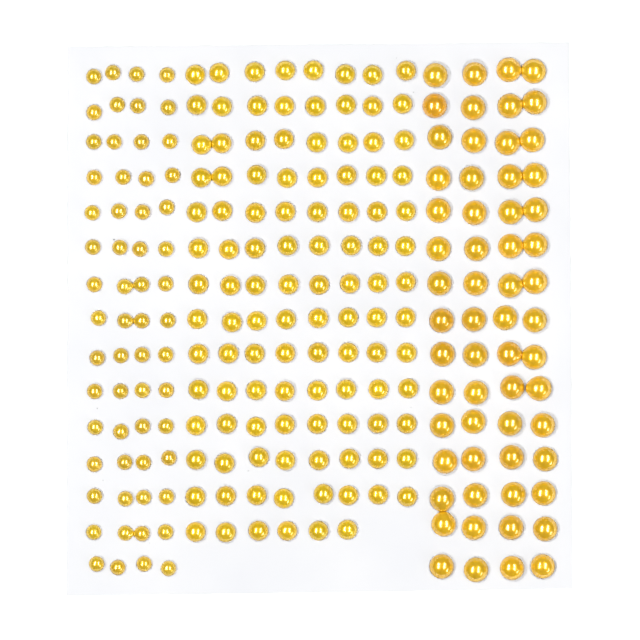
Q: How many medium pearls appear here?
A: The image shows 110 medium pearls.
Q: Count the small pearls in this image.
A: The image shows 60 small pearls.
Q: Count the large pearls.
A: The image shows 60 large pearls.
